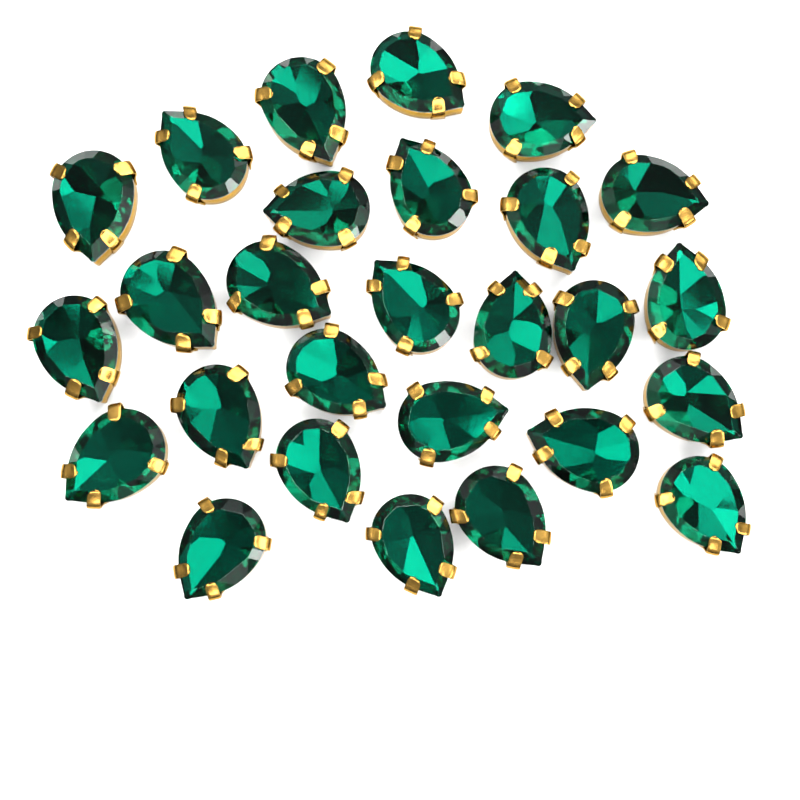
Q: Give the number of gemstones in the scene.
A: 27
